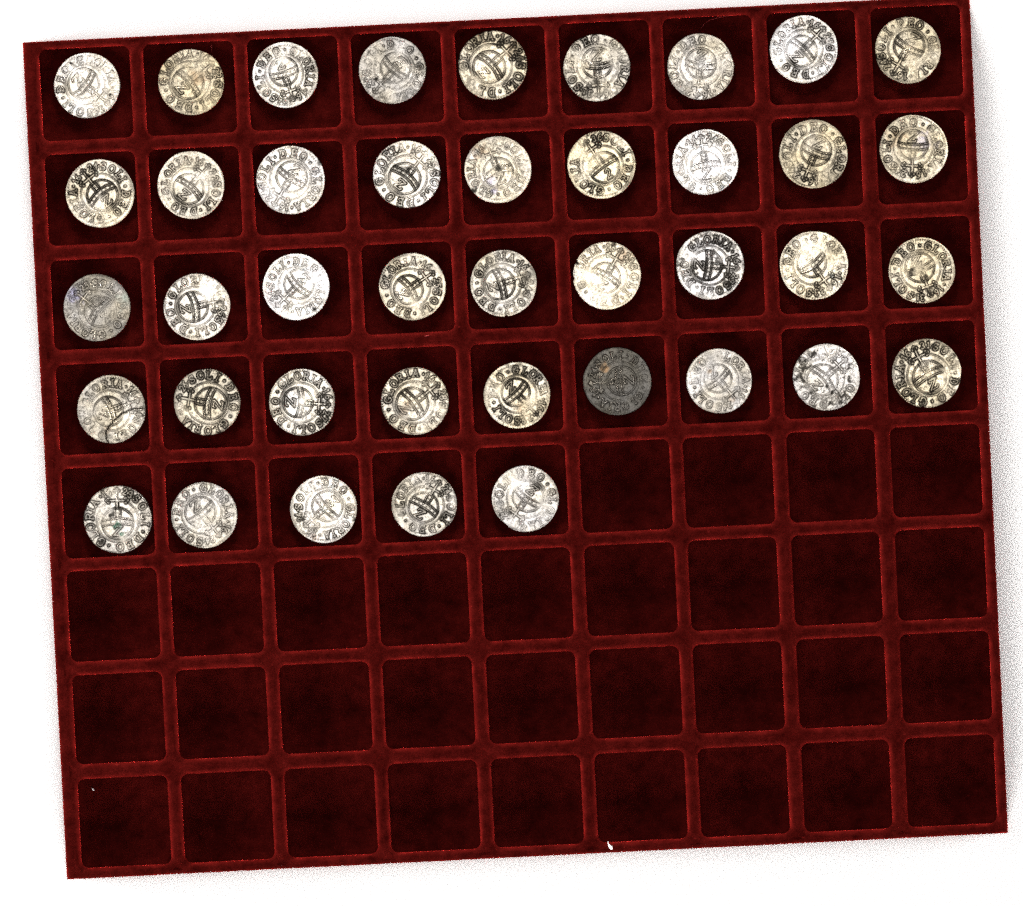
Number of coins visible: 41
